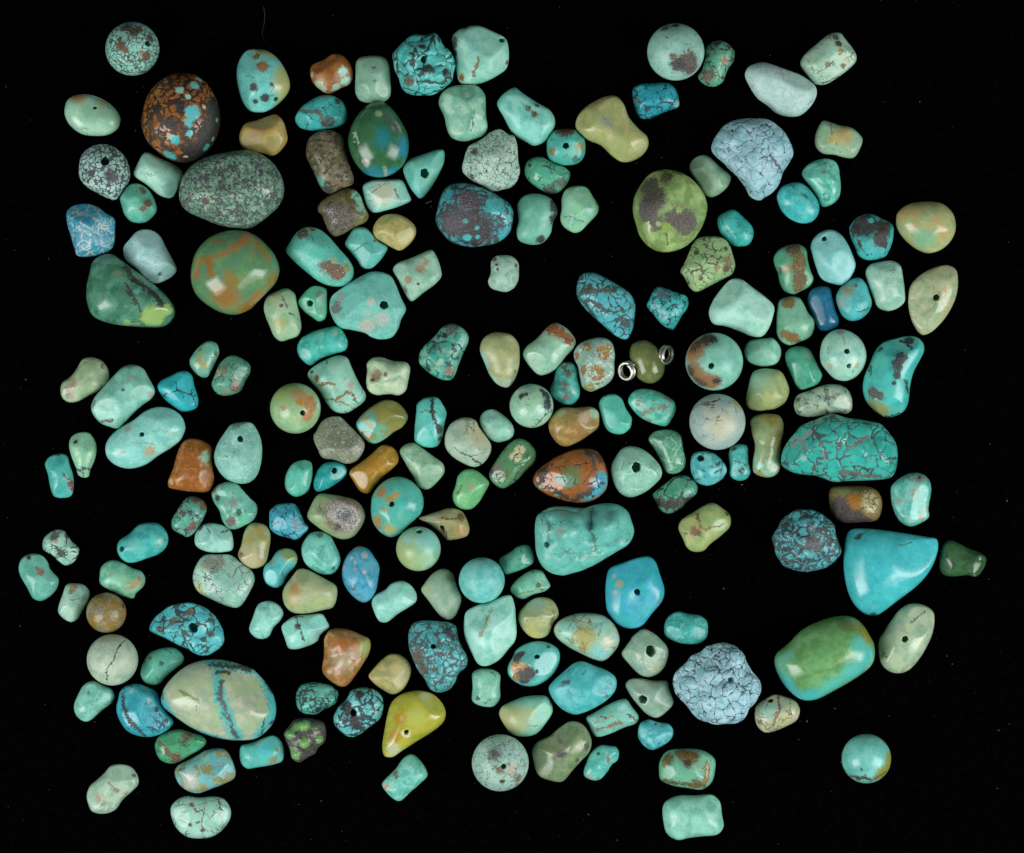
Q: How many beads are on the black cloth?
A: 192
